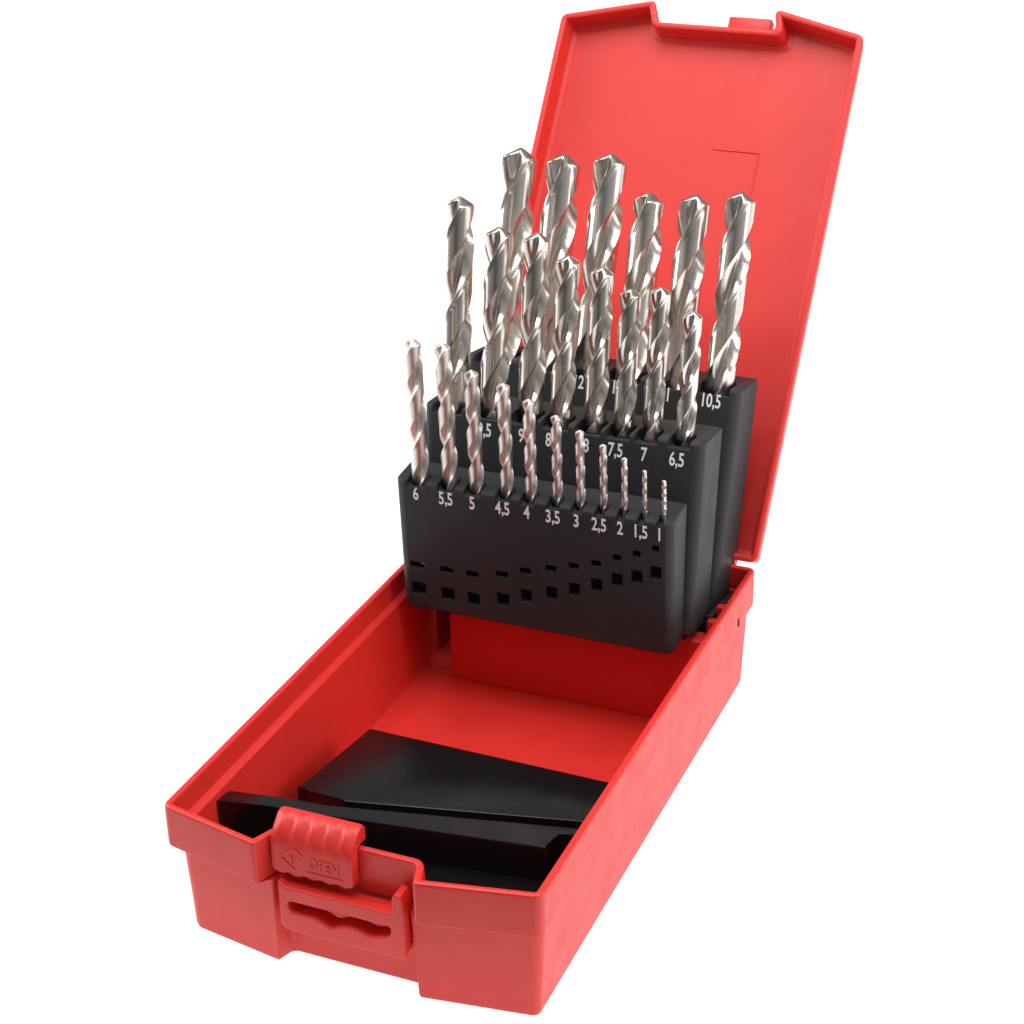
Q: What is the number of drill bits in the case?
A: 25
